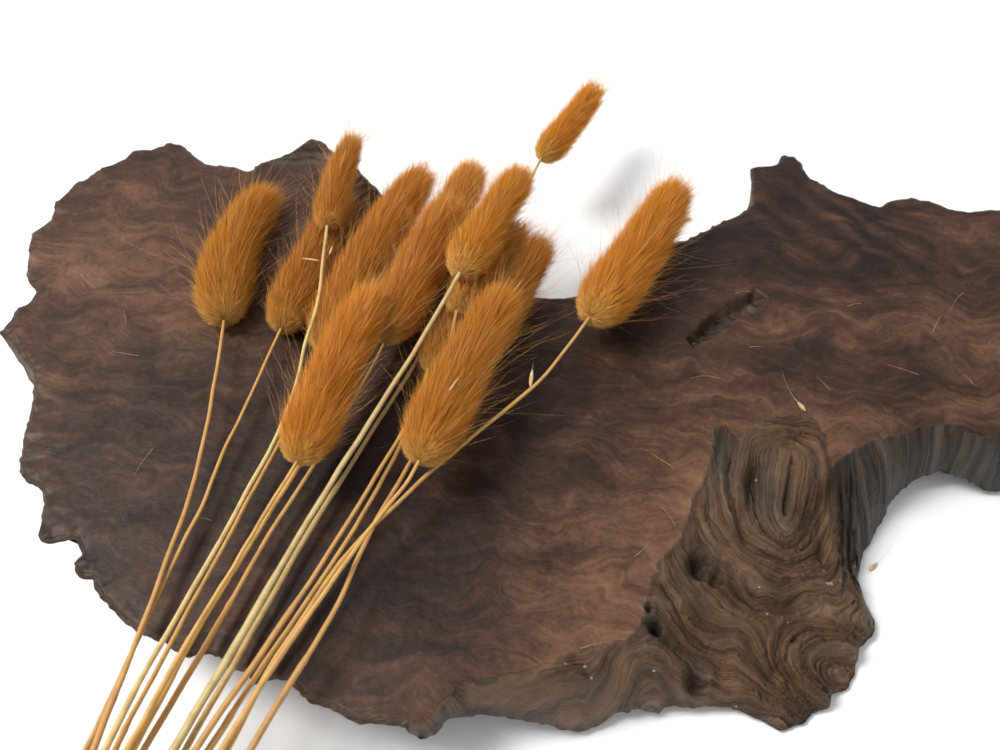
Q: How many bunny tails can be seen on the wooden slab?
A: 14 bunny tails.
